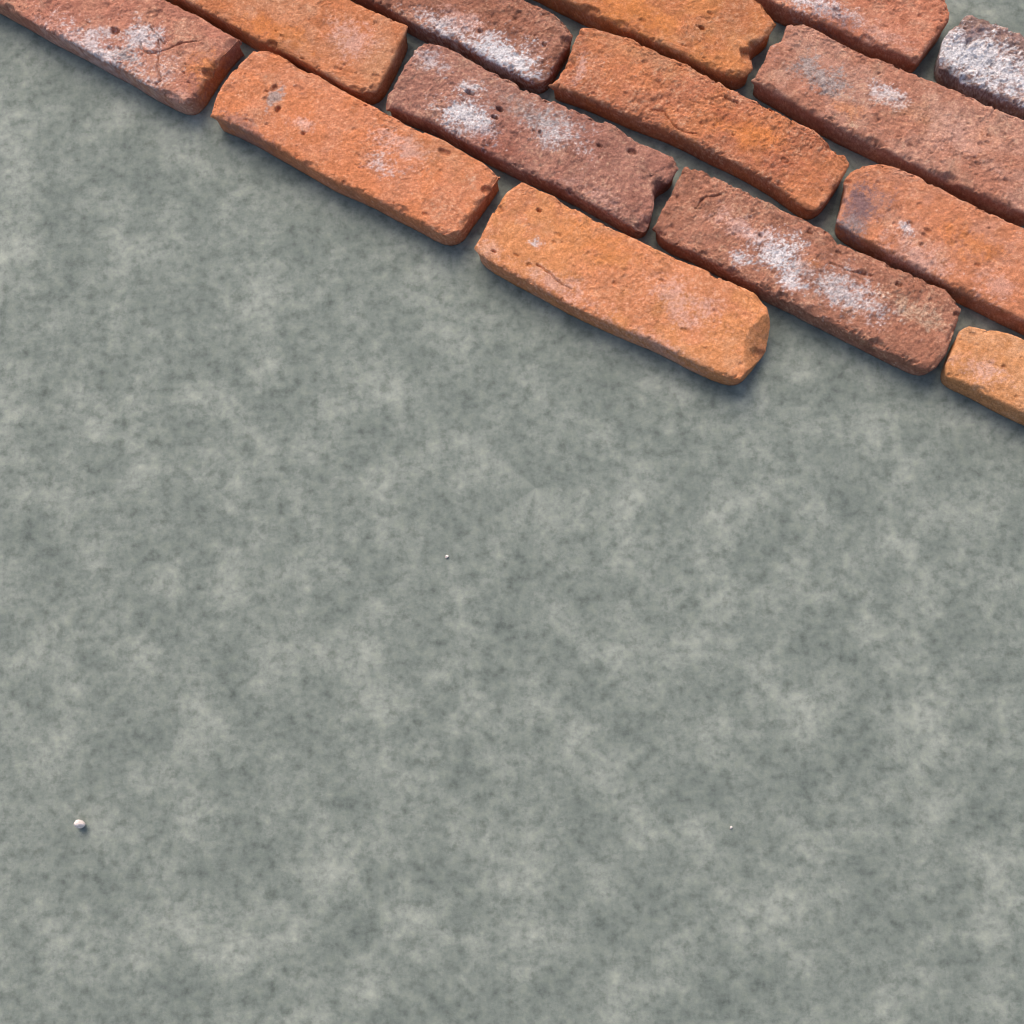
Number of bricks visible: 14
